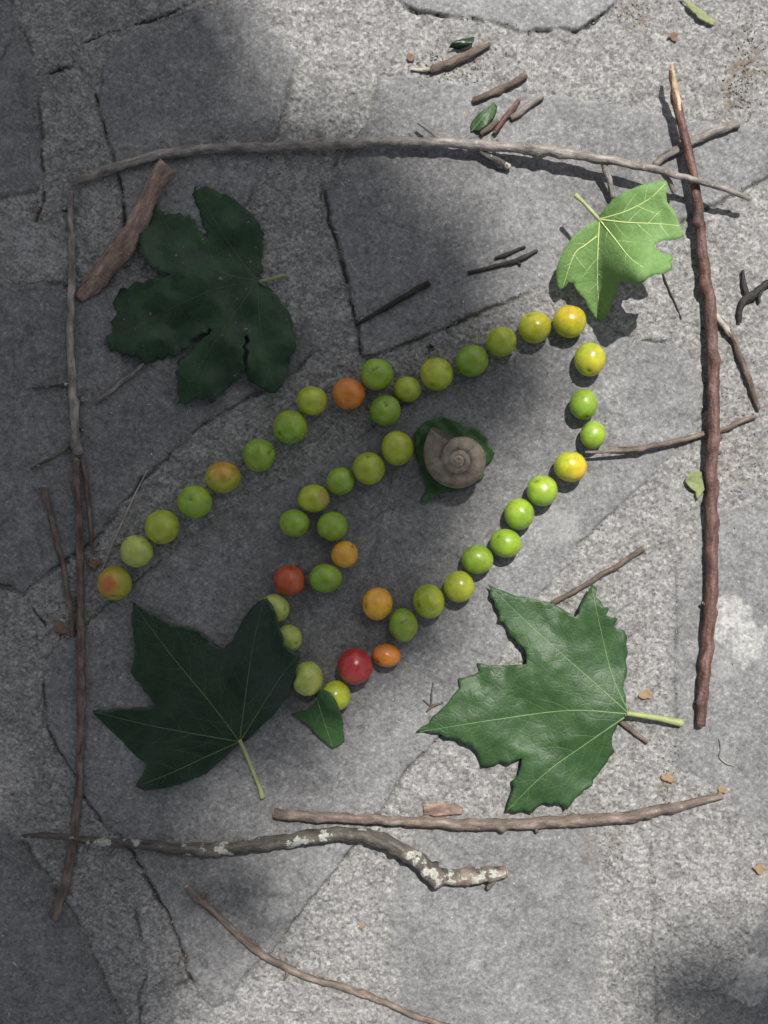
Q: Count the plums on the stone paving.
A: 44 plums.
